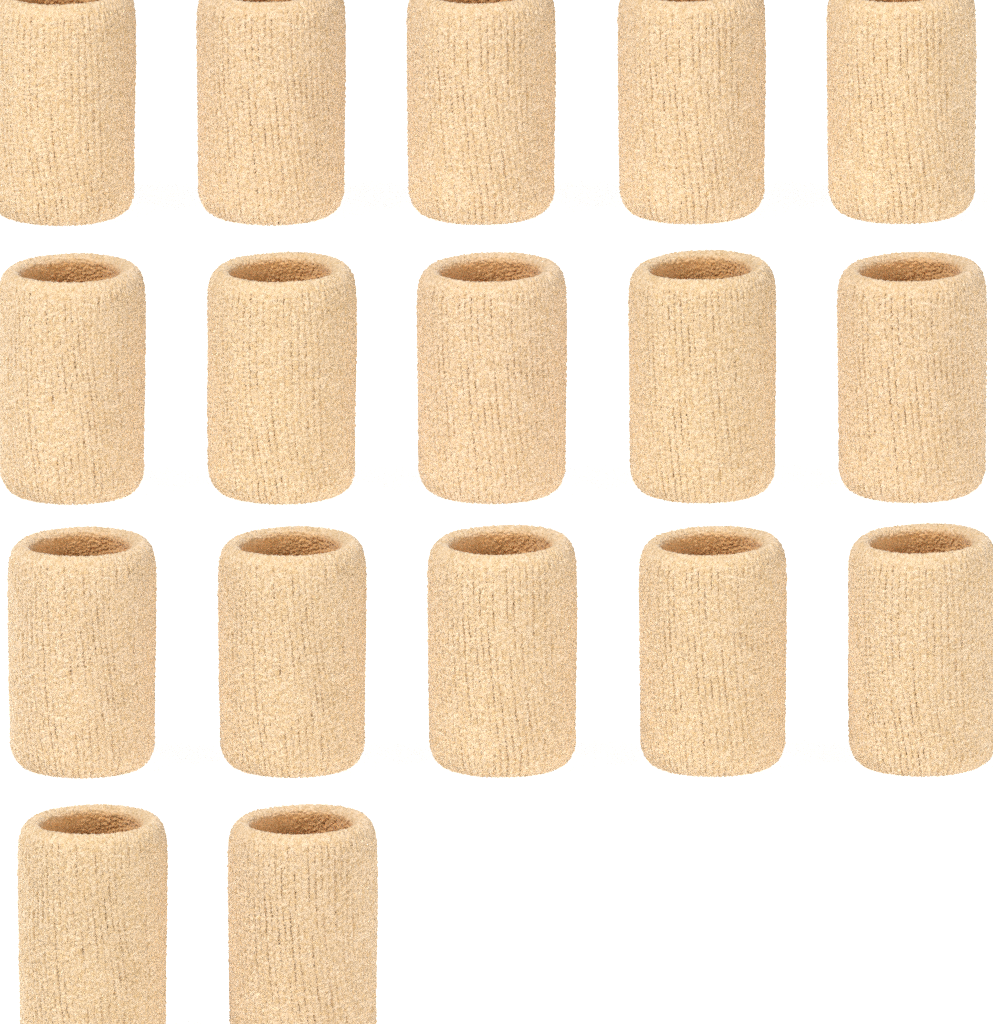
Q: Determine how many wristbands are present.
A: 17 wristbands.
